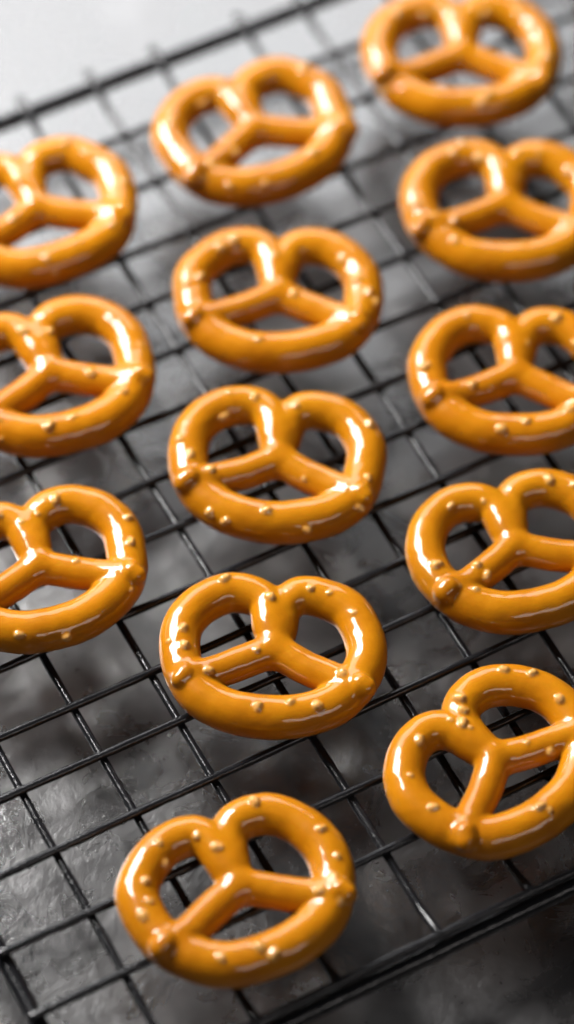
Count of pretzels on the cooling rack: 13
